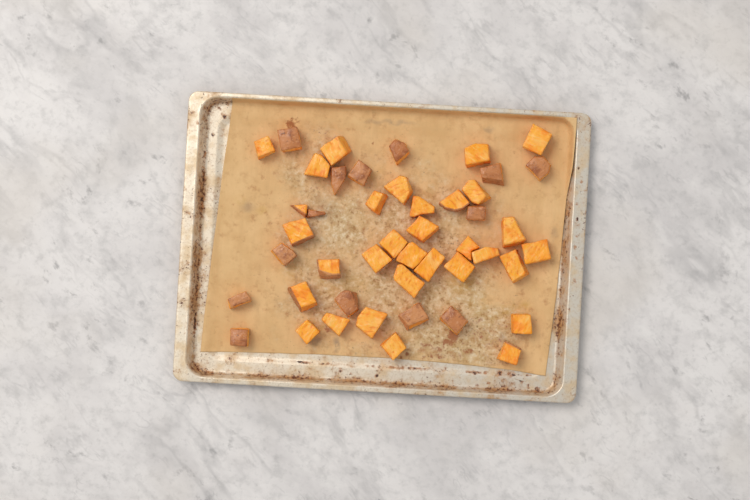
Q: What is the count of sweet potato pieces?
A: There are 46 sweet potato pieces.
